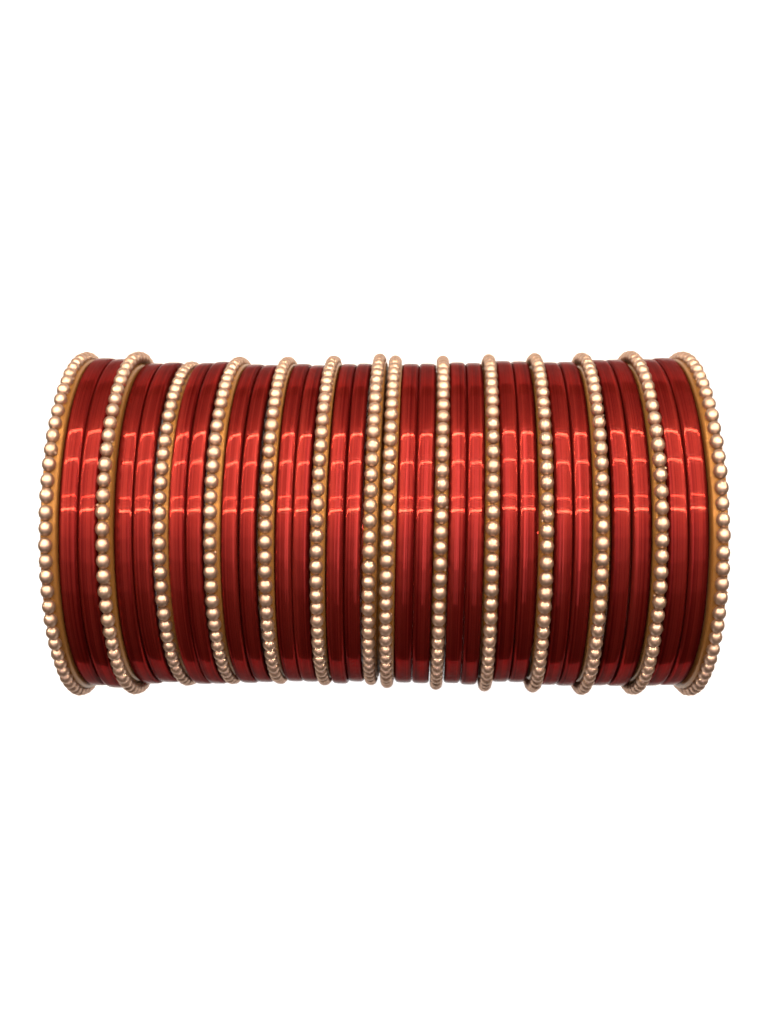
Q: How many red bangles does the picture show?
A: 24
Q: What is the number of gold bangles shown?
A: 14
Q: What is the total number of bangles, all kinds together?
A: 38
